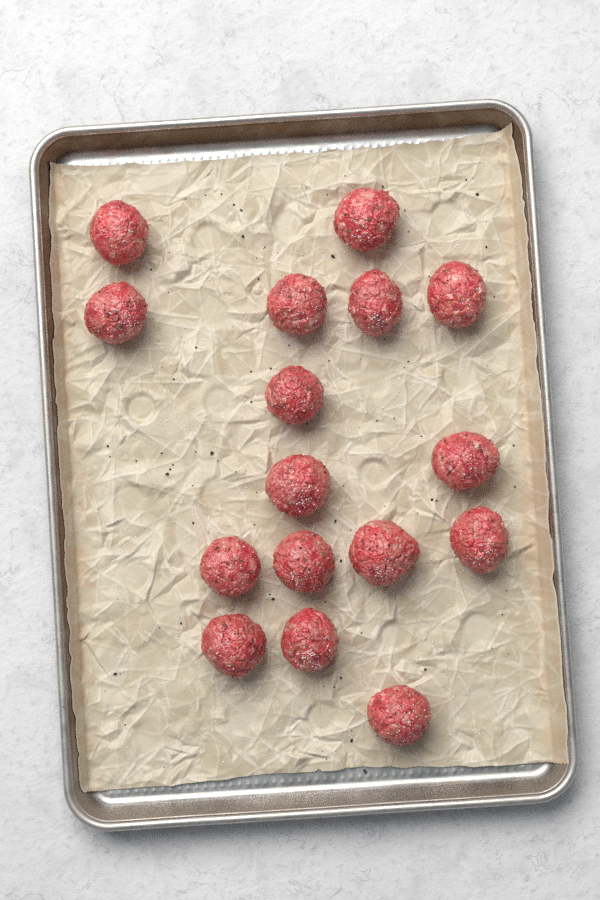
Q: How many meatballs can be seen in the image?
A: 16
